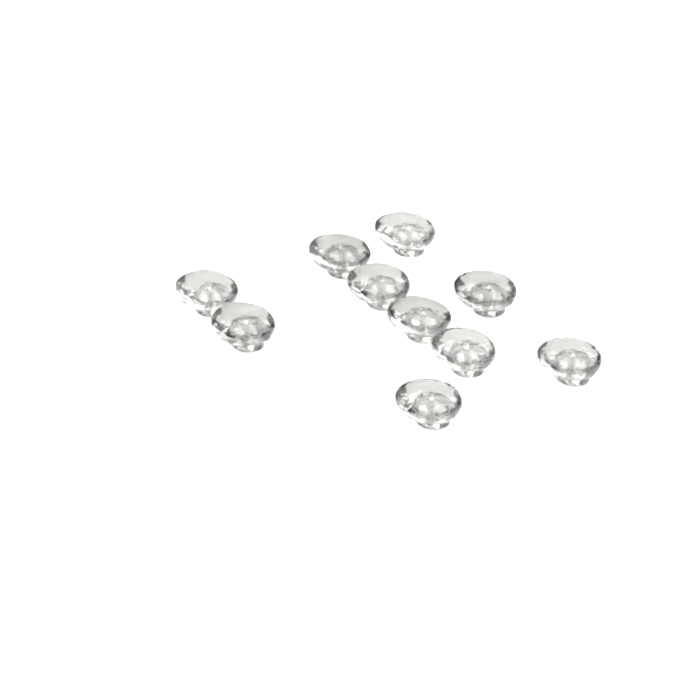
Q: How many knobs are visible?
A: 10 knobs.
